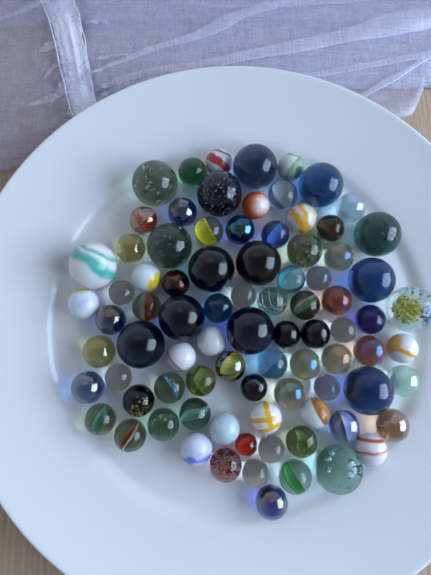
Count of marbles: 85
